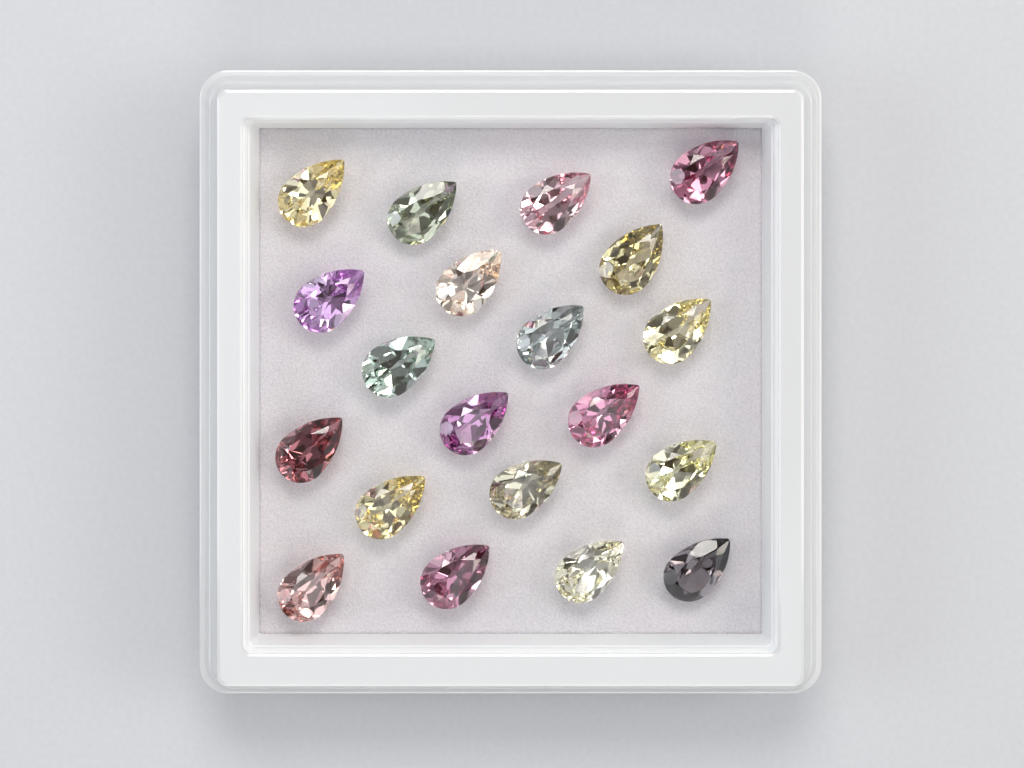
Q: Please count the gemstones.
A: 20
